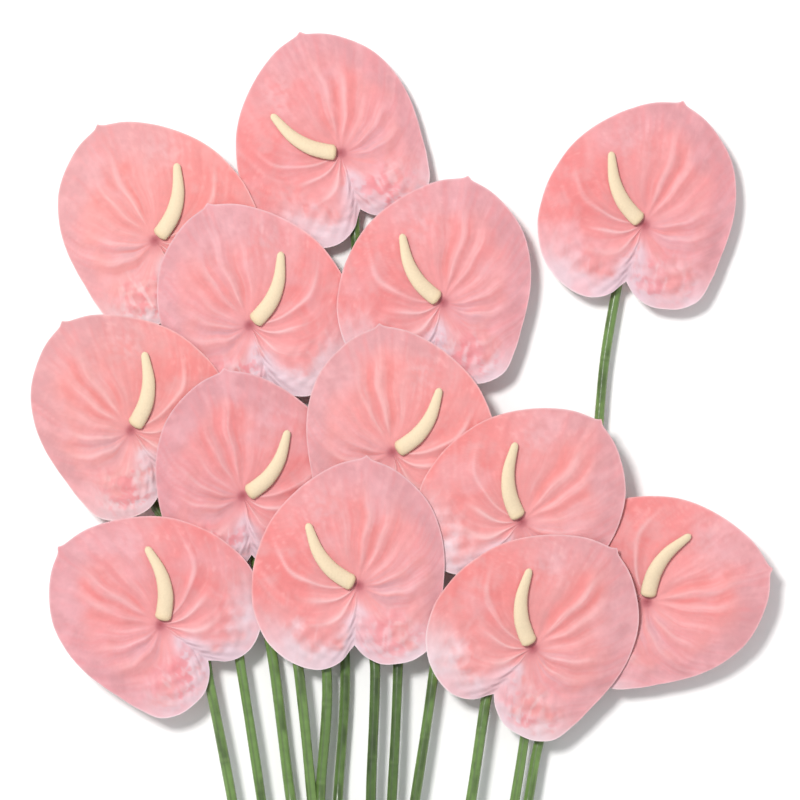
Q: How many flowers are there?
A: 13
